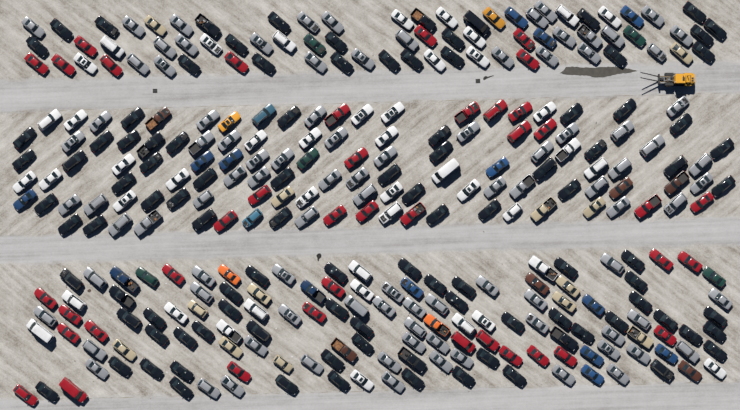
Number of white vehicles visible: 44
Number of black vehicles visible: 104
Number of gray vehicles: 95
